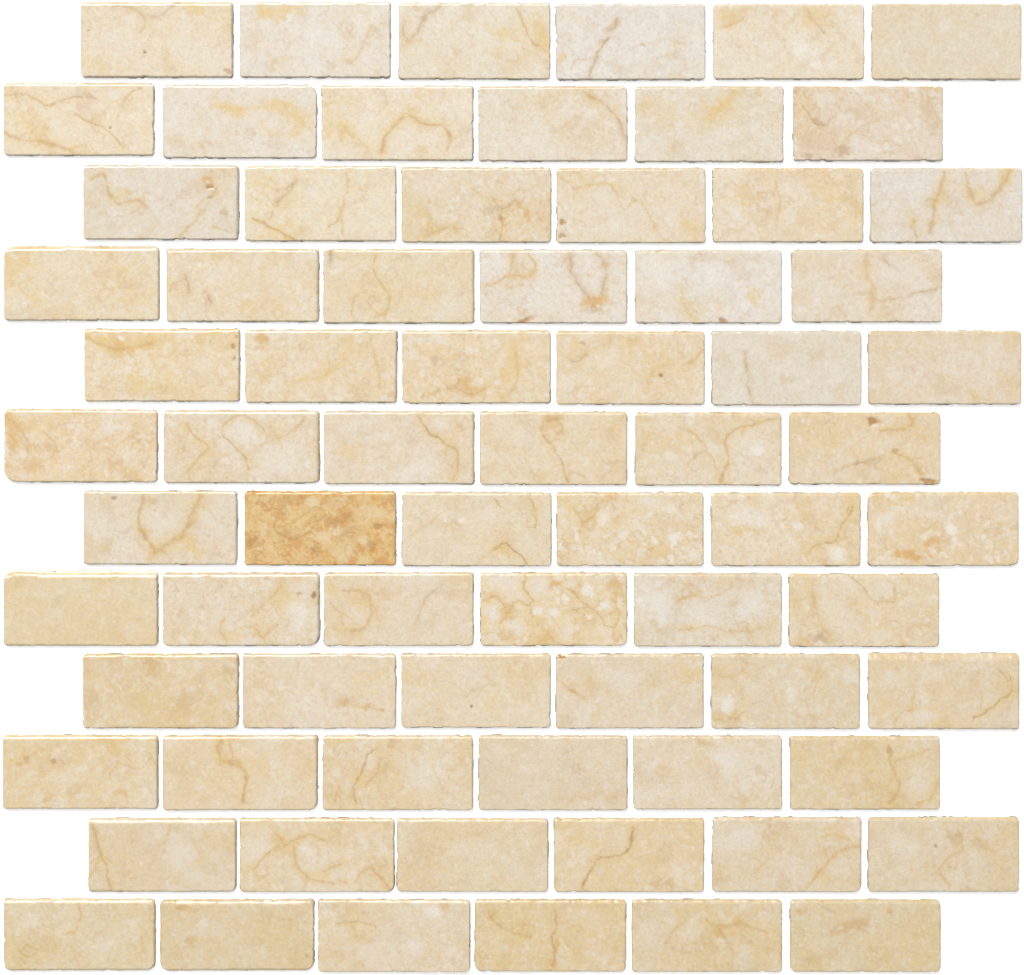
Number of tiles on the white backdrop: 72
